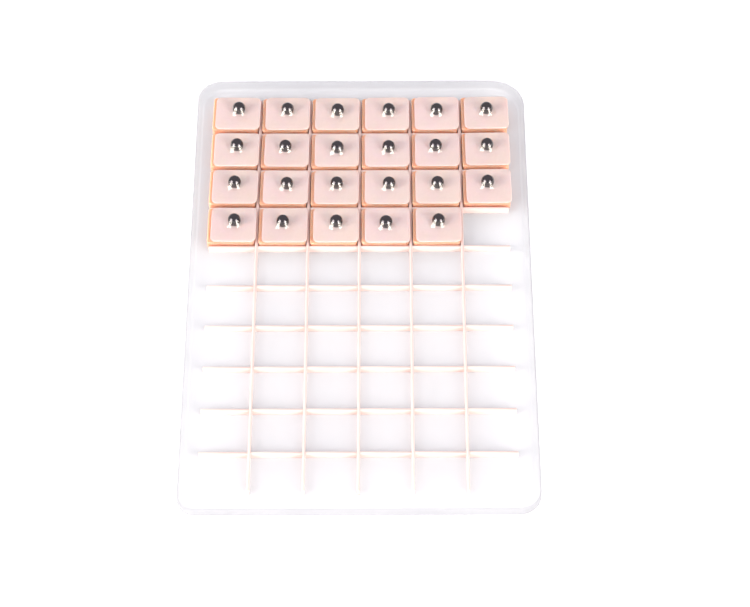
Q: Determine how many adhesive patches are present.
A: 23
